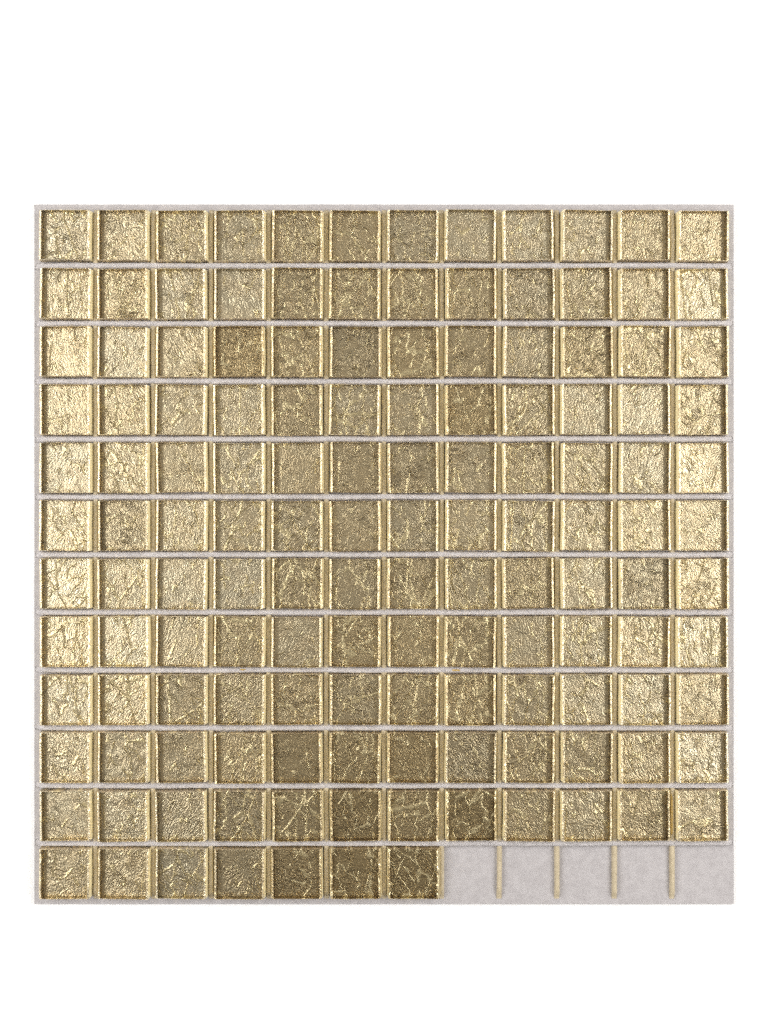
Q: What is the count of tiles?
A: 139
